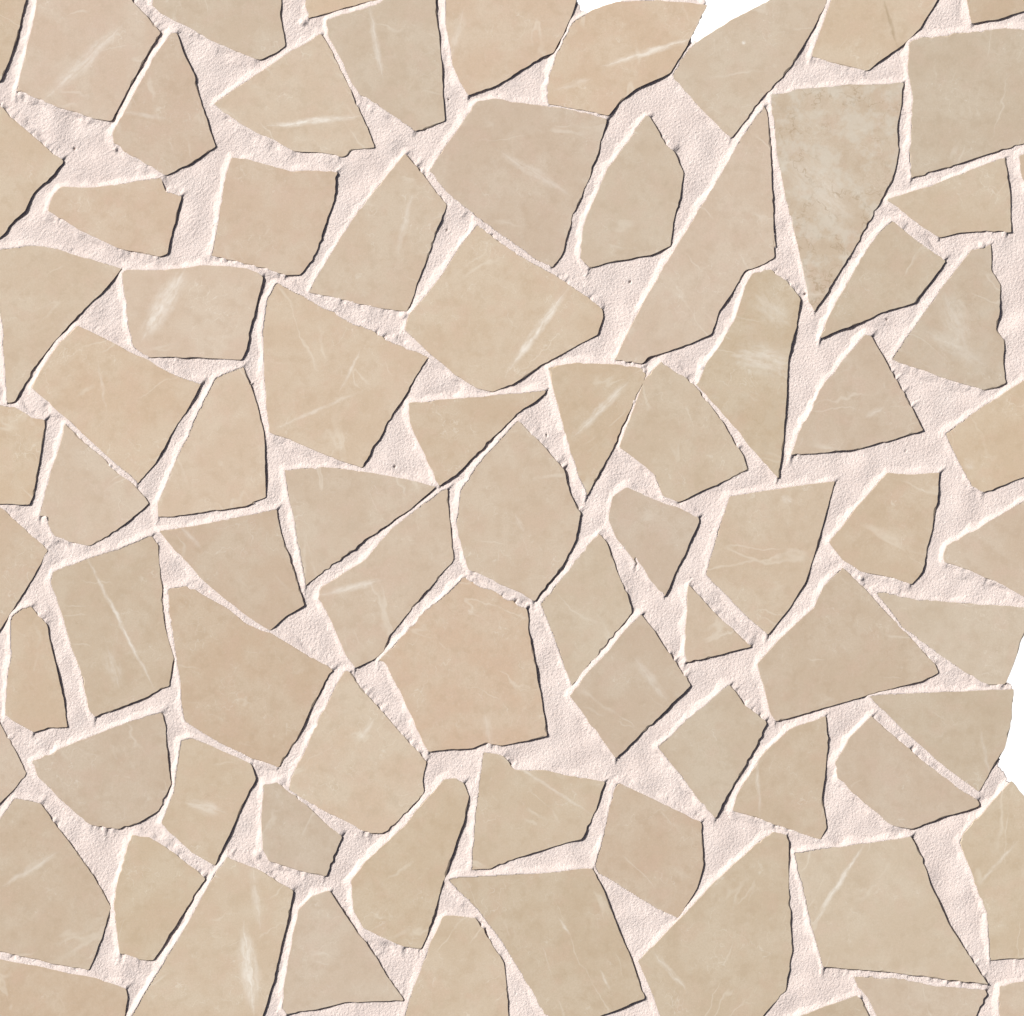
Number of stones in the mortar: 82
